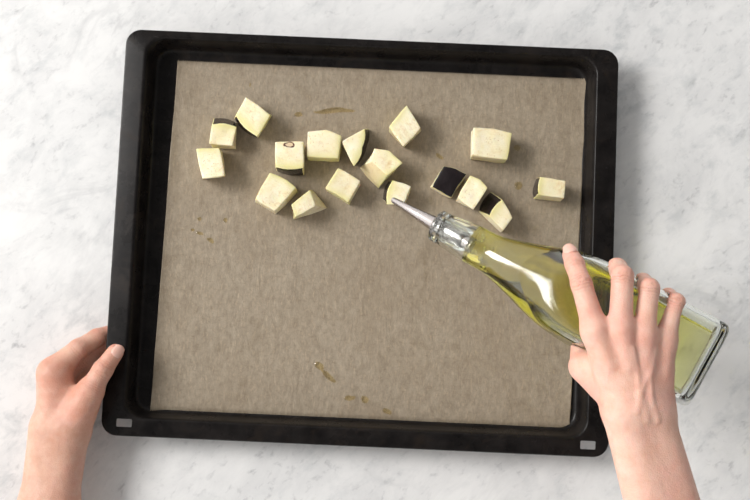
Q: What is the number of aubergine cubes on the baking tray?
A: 17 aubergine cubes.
